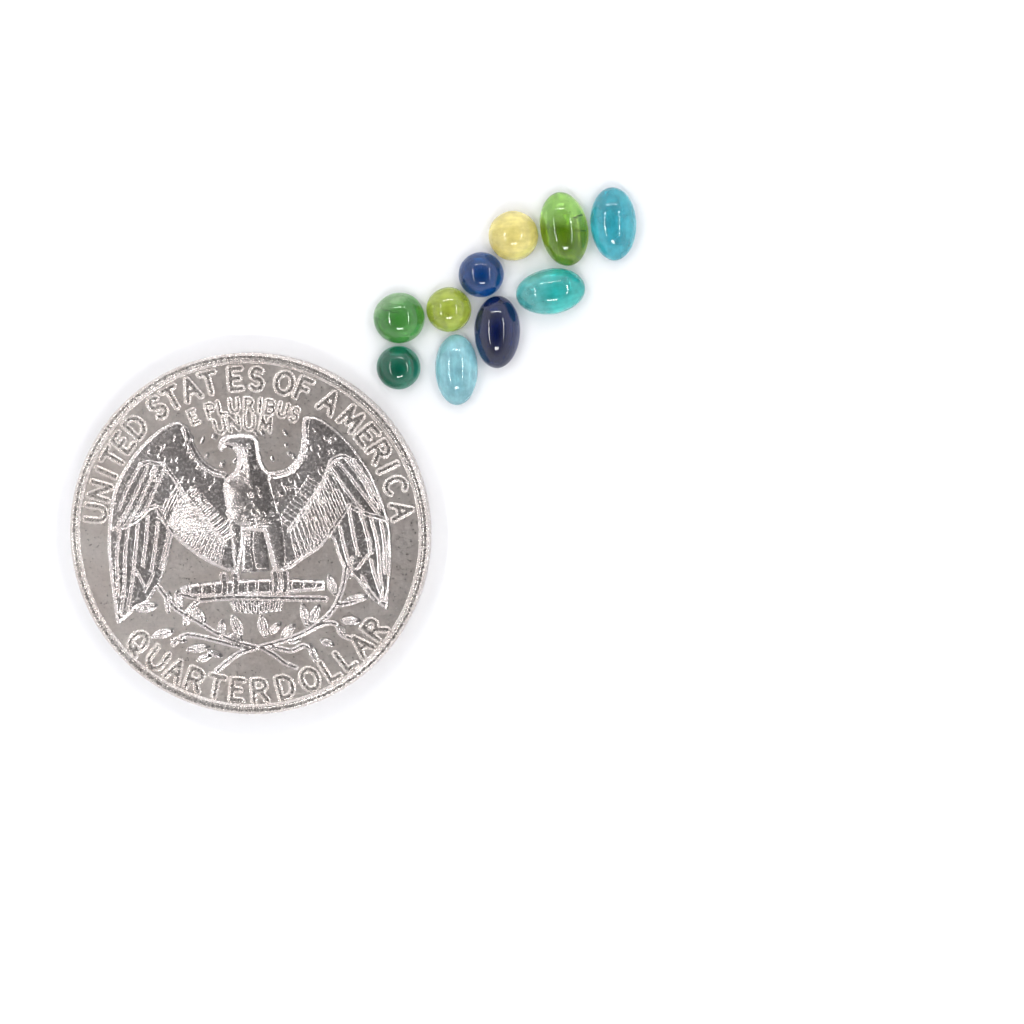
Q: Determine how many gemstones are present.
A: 10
